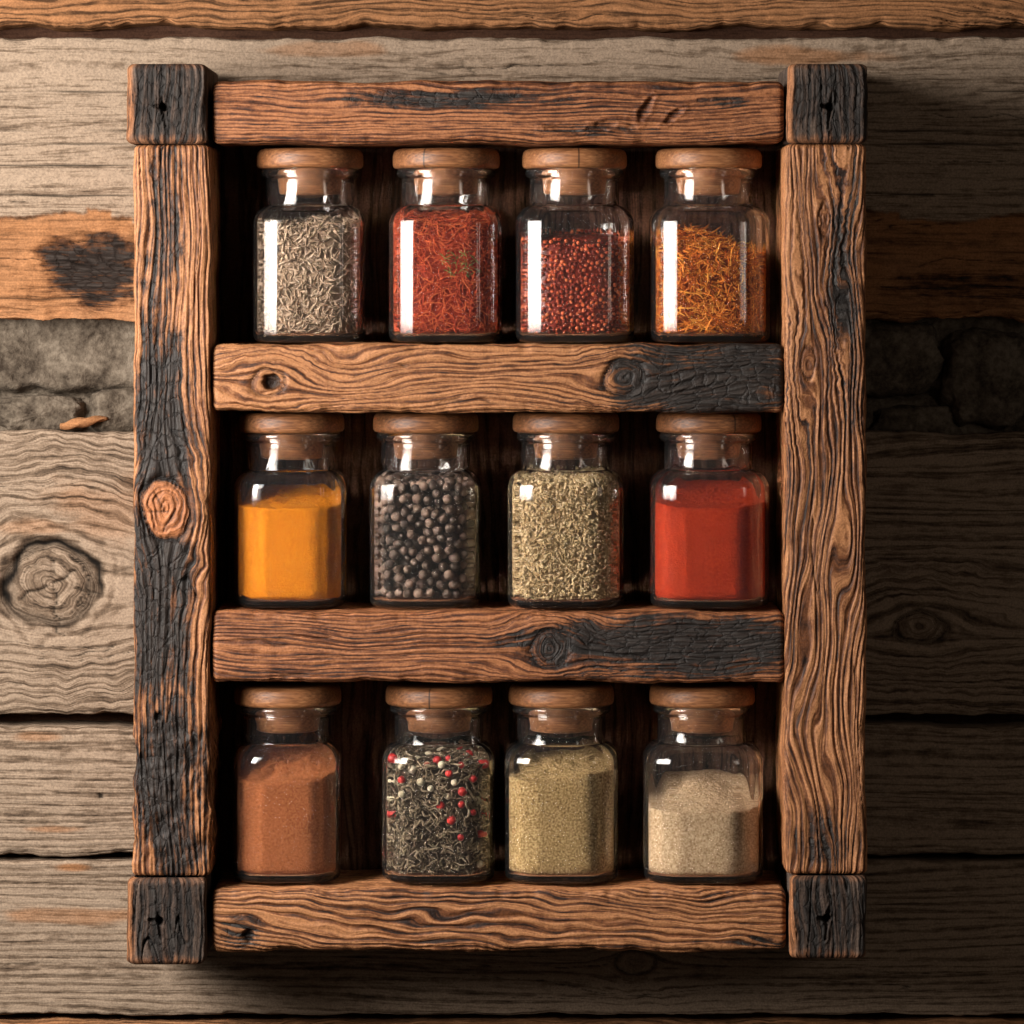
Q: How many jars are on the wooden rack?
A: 12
